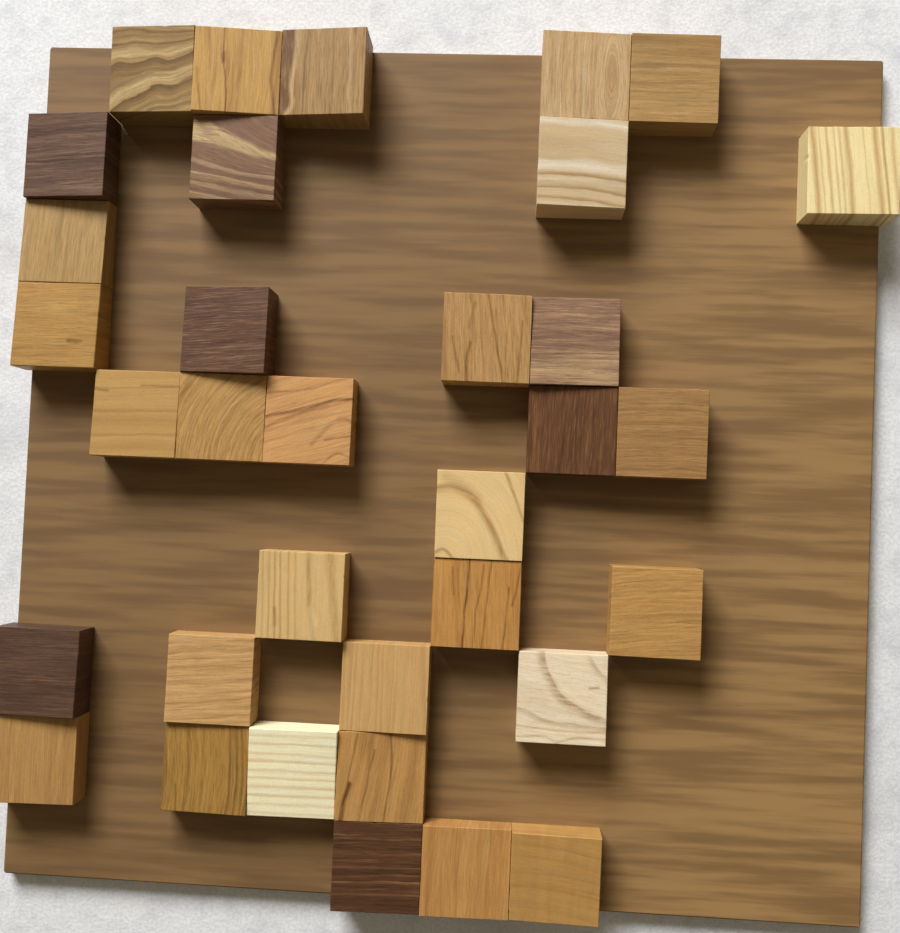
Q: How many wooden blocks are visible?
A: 34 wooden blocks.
